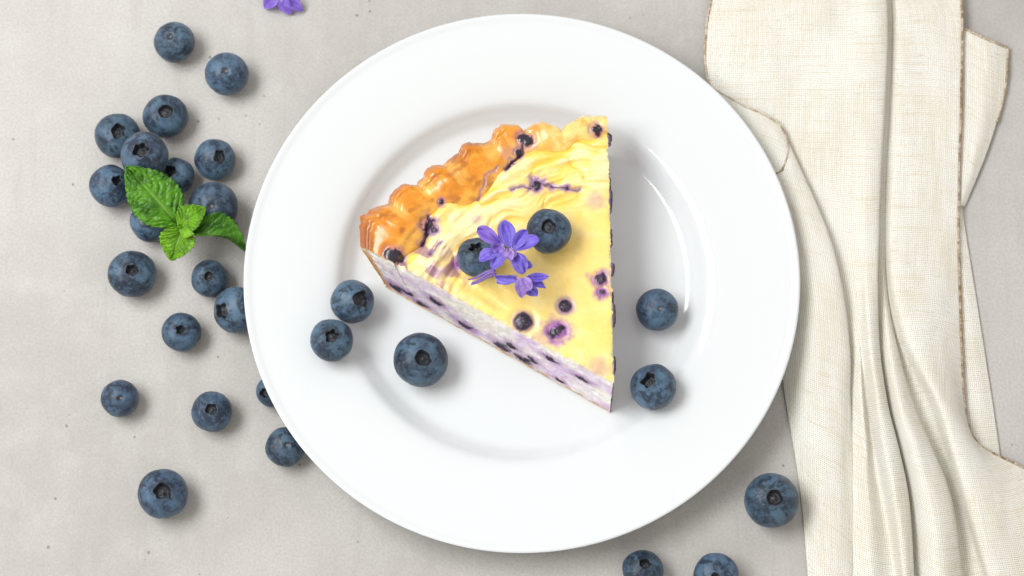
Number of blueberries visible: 29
